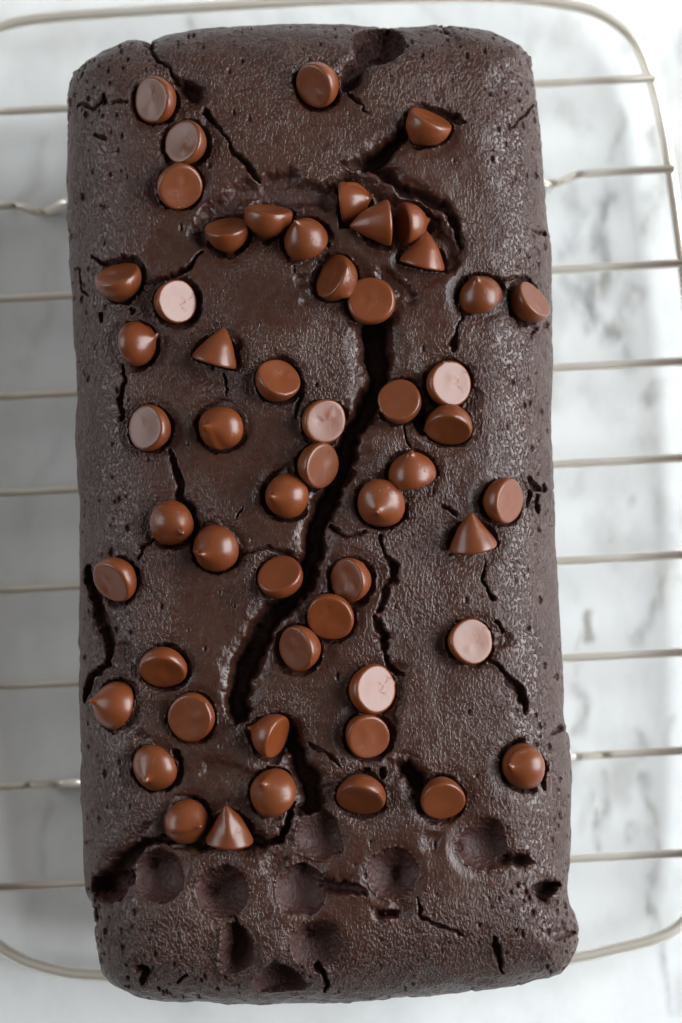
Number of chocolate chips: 54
